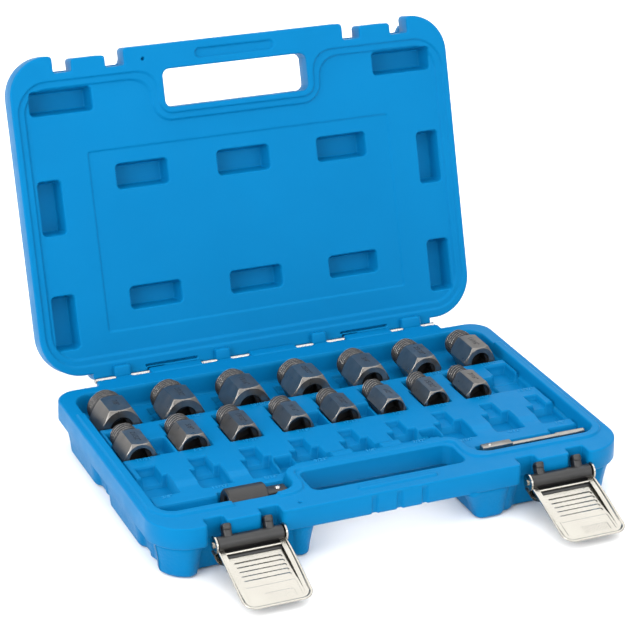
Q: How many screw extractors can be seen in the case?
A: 15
